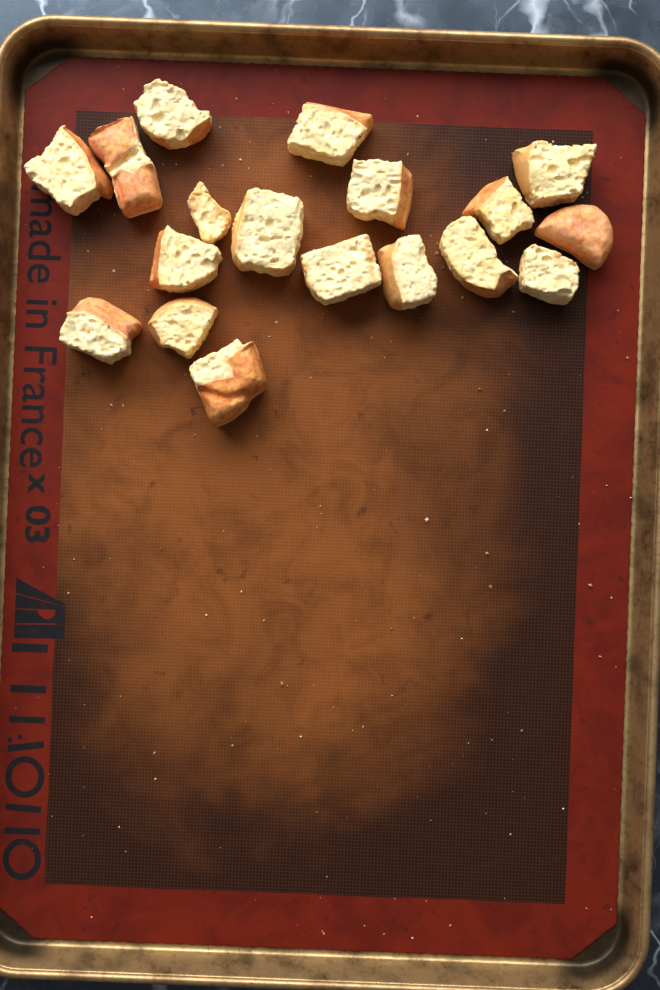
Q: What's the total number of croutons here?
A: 18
